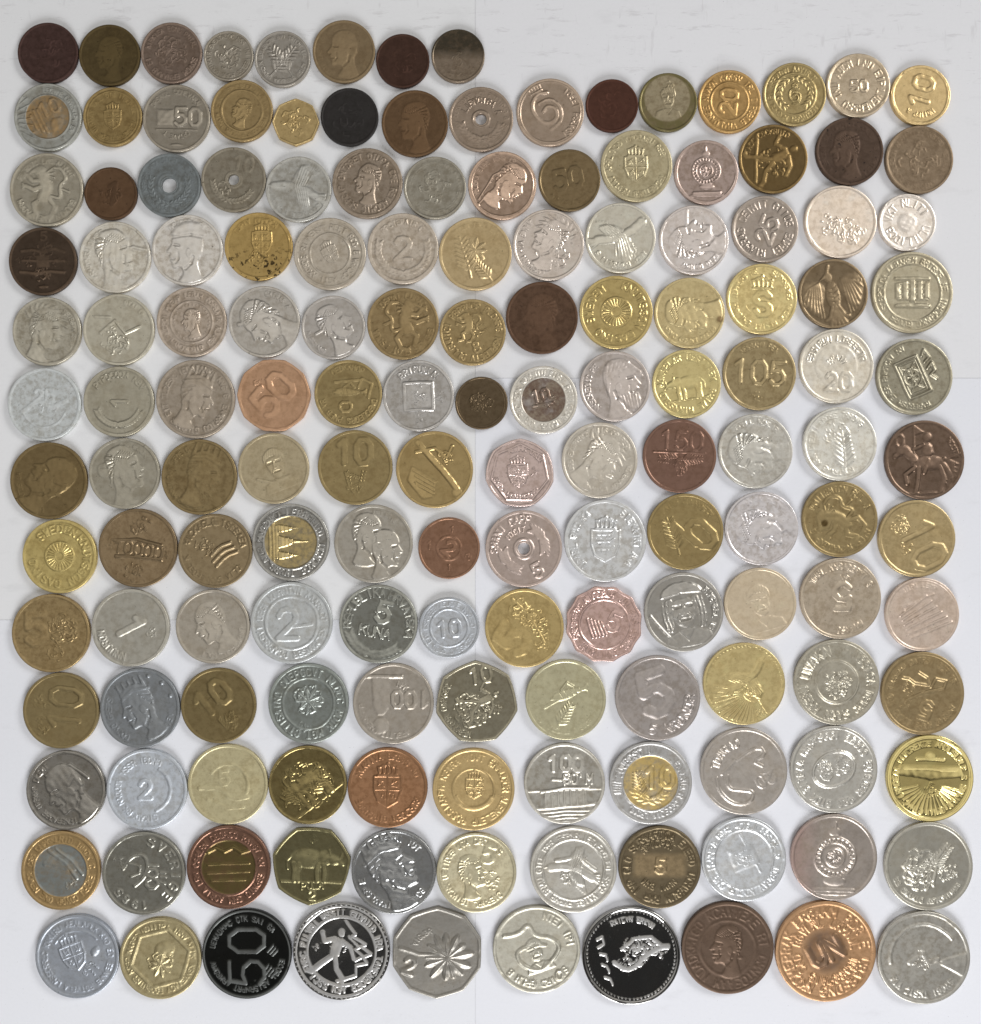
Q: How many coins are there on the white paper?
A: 155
